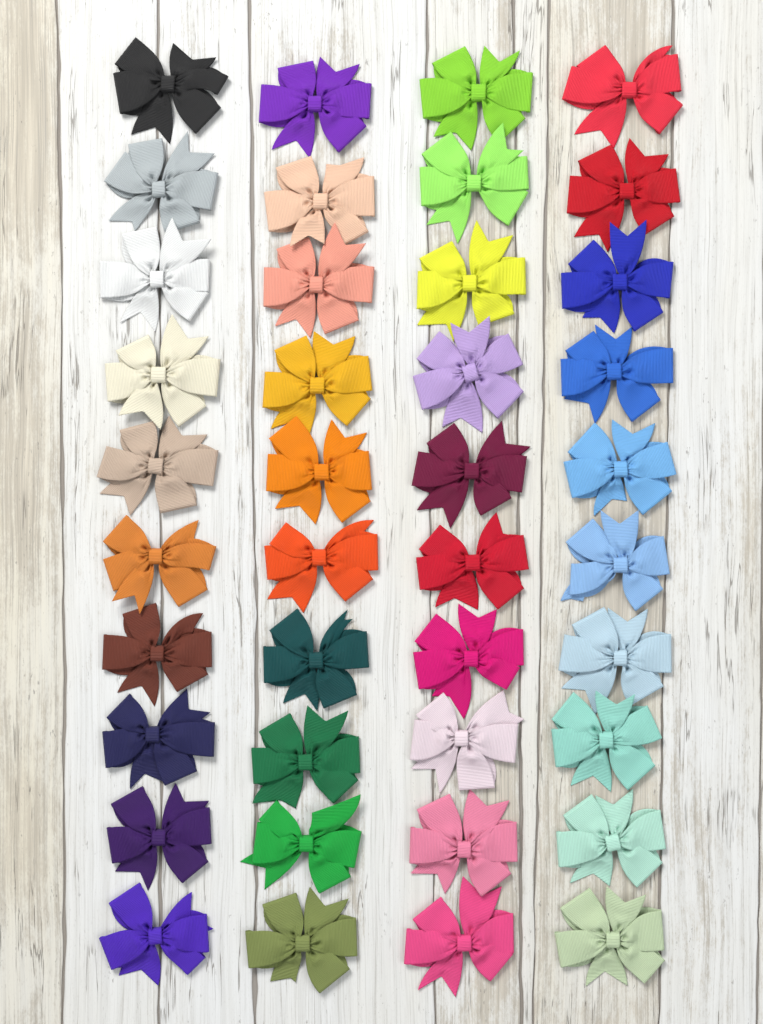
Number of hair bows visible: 40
